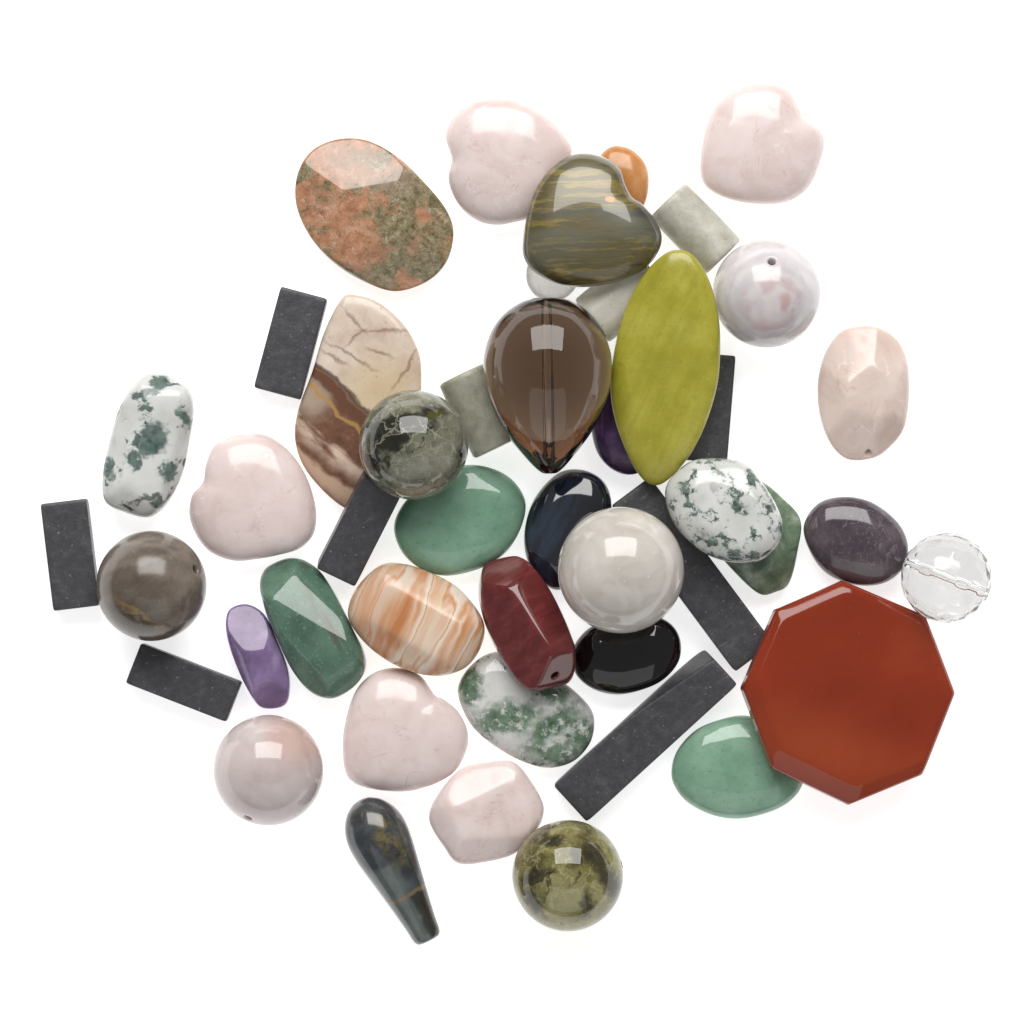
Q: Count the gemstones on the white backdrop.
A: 46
